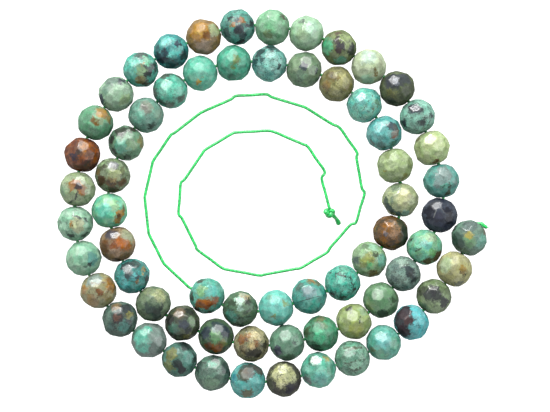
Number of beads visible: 66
